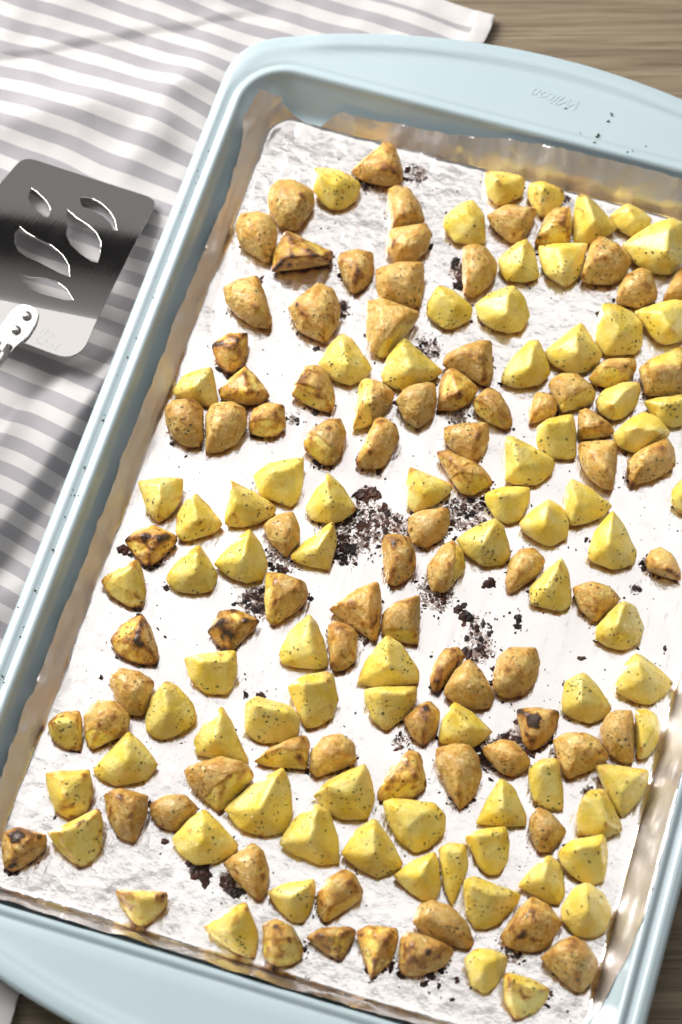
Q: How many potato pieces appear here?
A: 160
